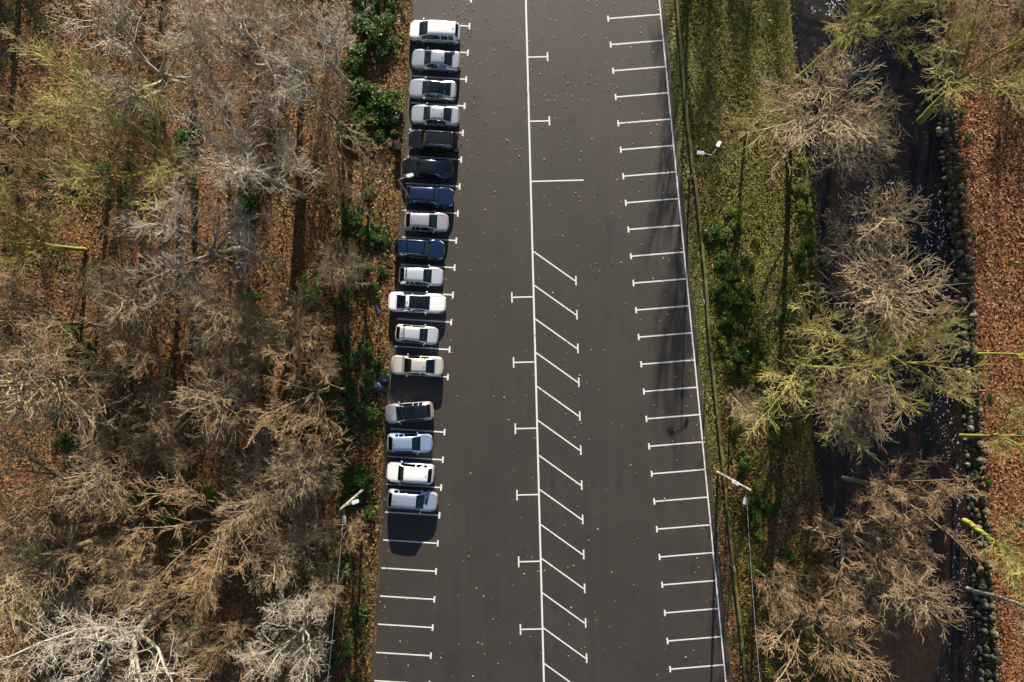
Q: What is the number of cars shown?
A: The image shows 17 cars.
